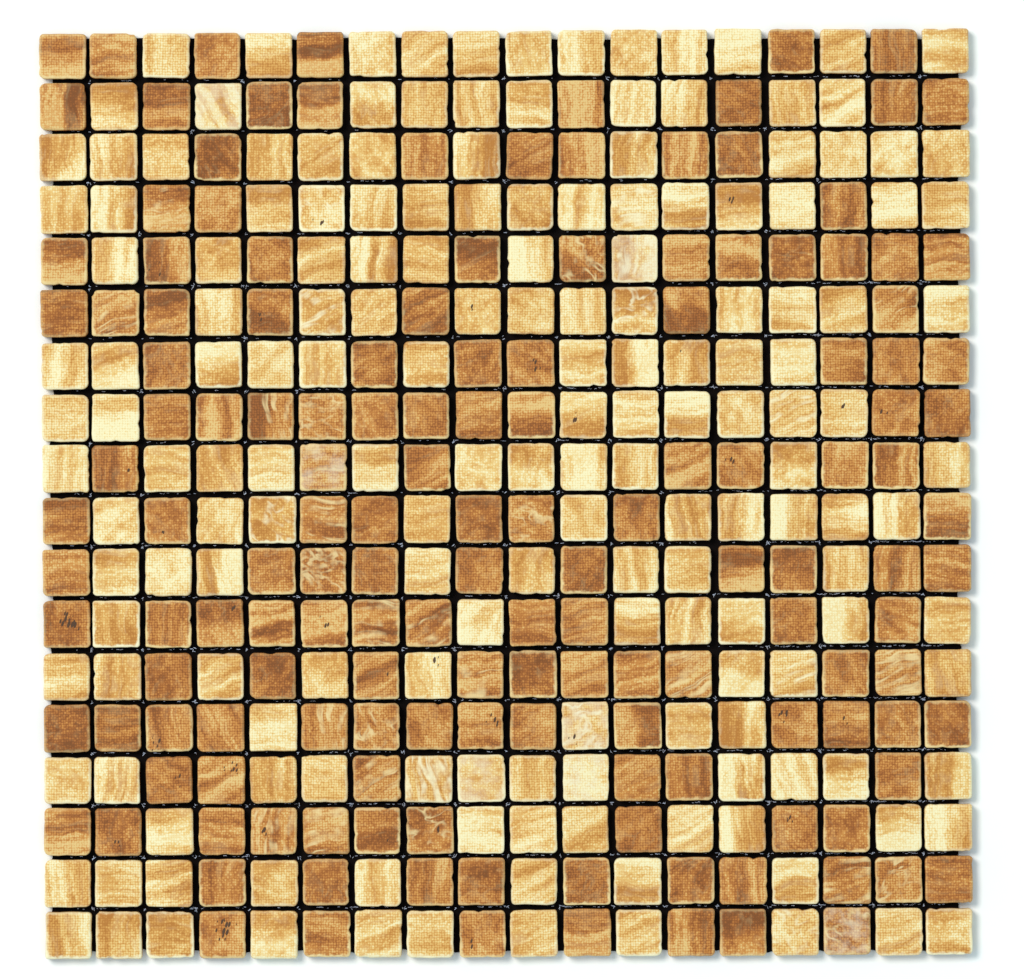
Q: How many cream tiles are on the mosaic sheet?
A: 173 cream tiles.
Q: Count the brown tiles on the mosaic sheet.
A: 151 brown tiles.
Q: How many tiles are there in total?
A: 324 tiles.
